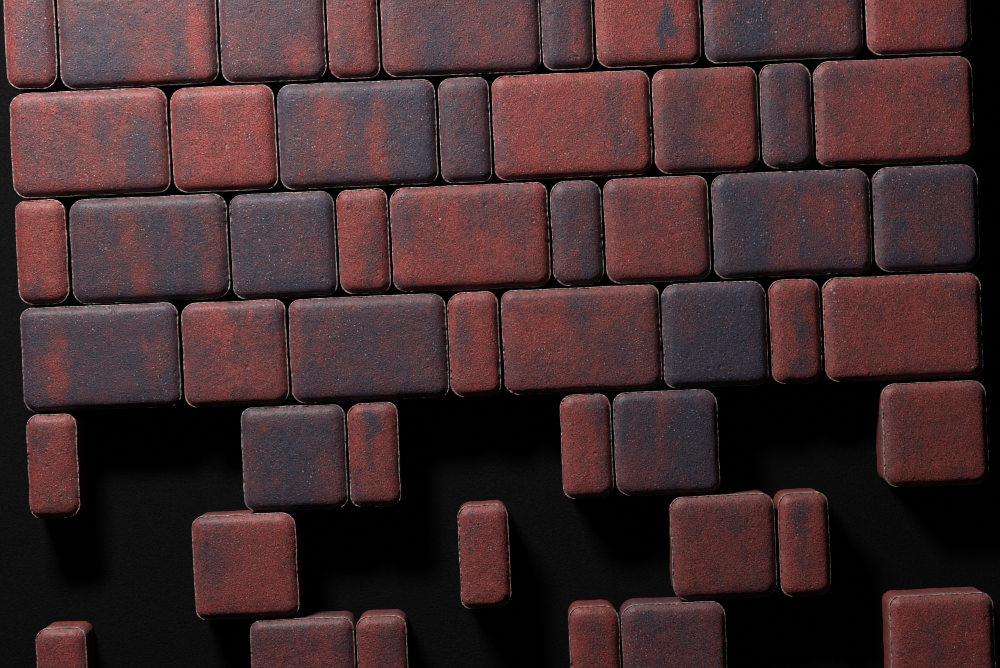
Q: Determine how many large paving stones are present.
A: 14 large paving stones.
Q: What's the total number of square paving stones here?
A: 18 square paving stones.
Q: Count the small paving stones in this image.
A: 18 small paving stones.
